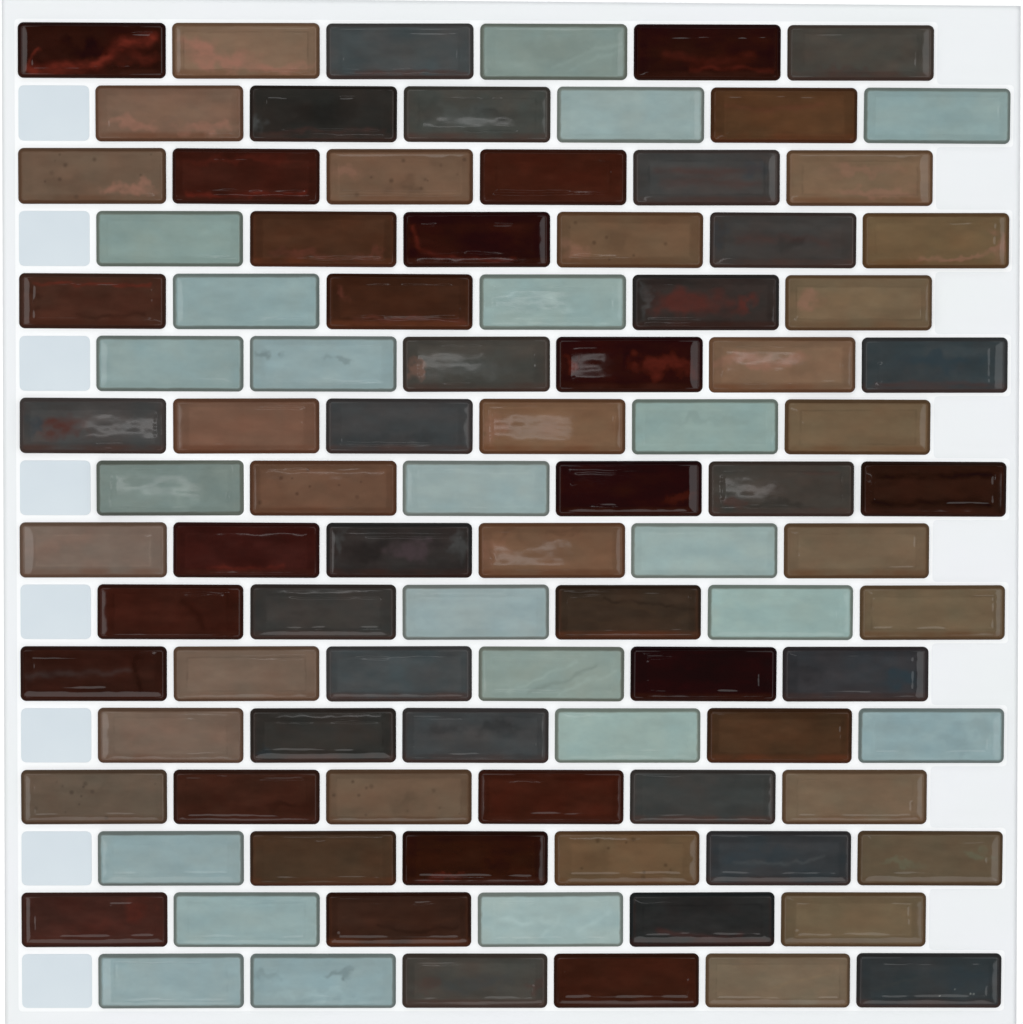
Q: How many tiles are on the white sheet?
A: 96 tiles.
